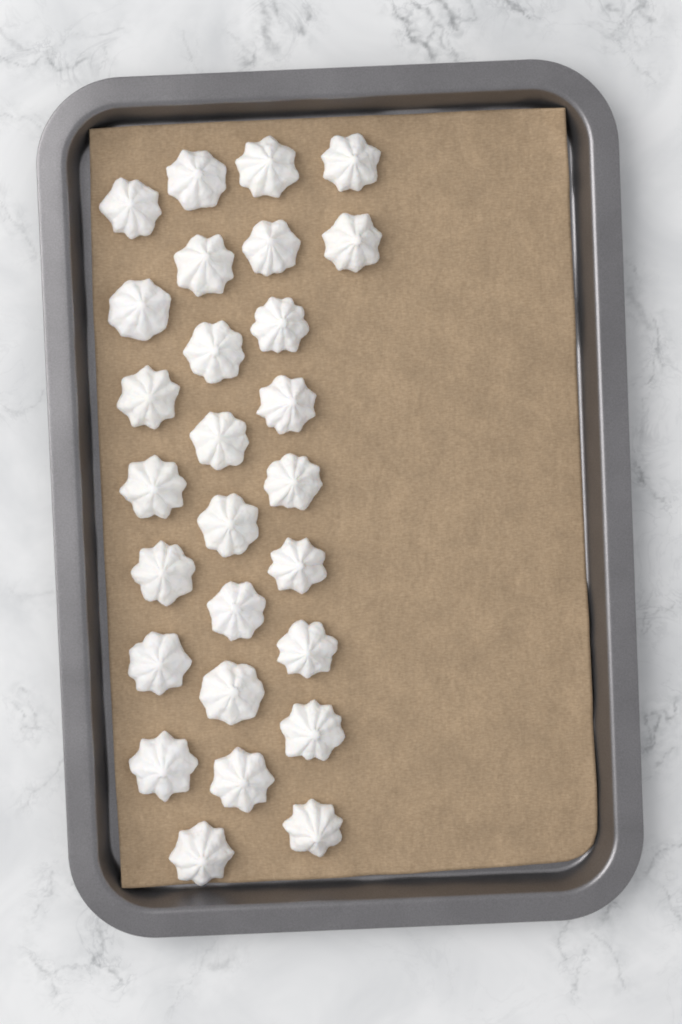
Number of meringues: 27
